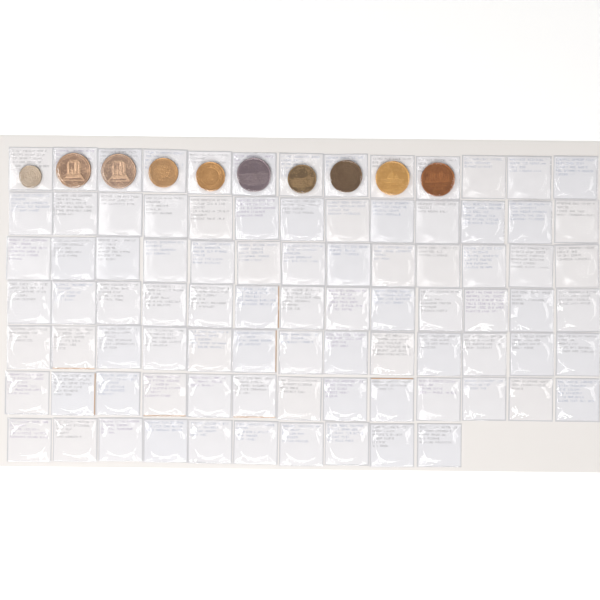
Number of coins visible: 10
